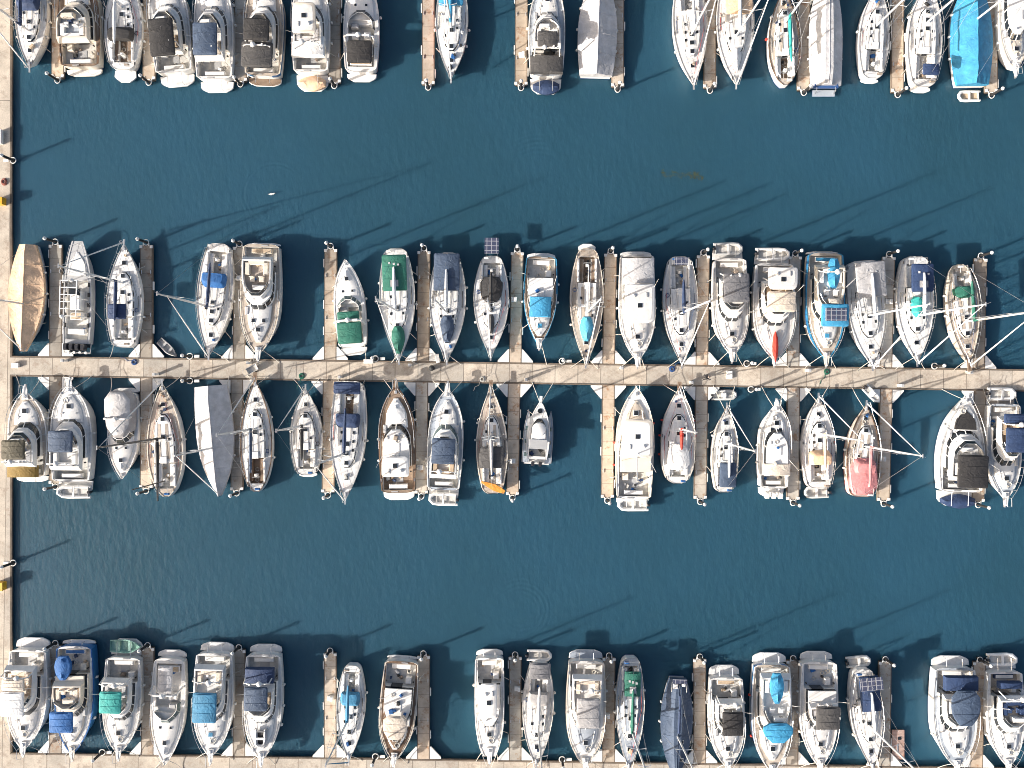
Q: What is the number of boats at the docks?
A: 80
